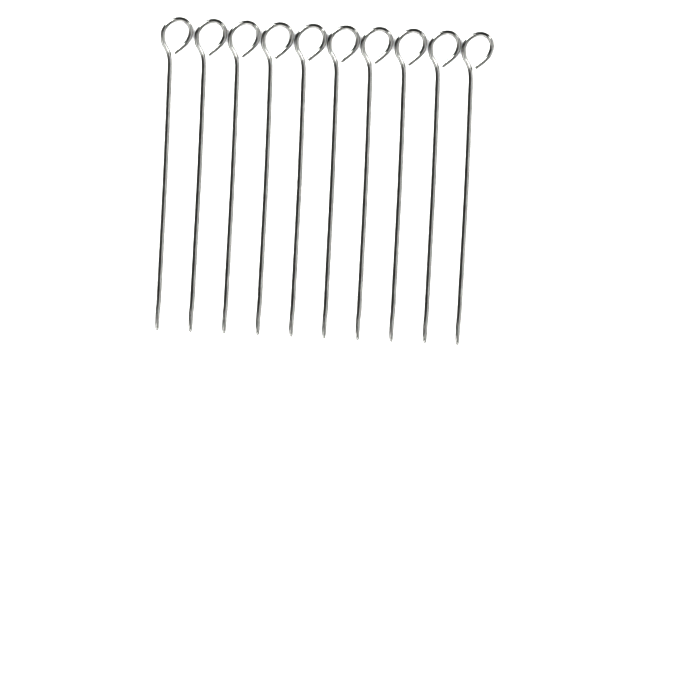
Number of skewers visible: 10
